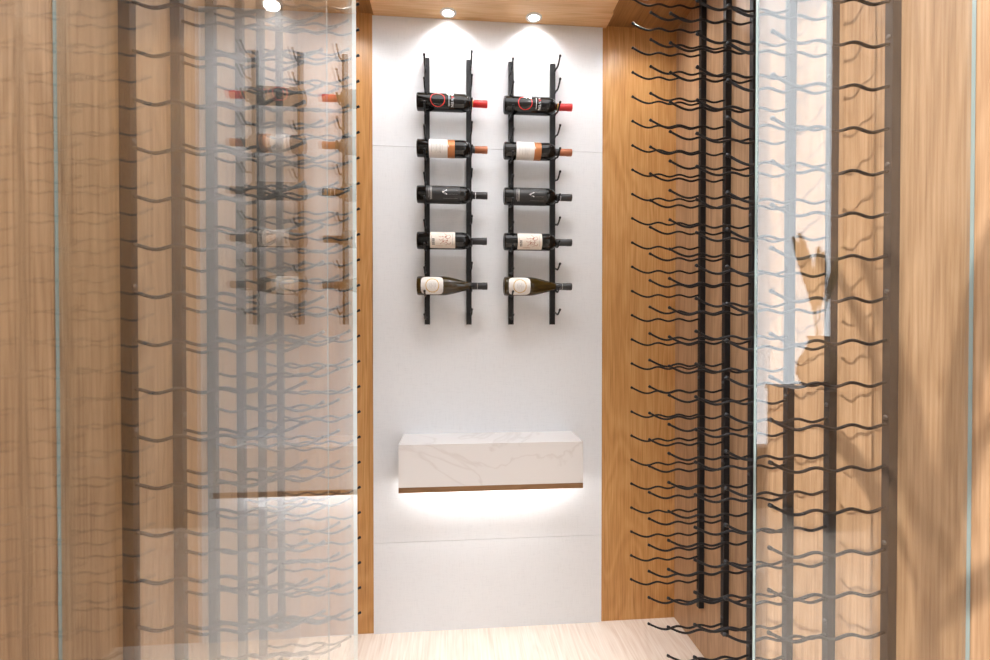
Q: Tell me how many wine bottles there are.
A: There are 10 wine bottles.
